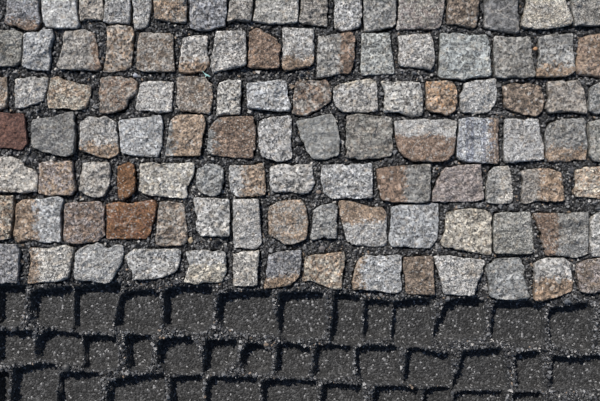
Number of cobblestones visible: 106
